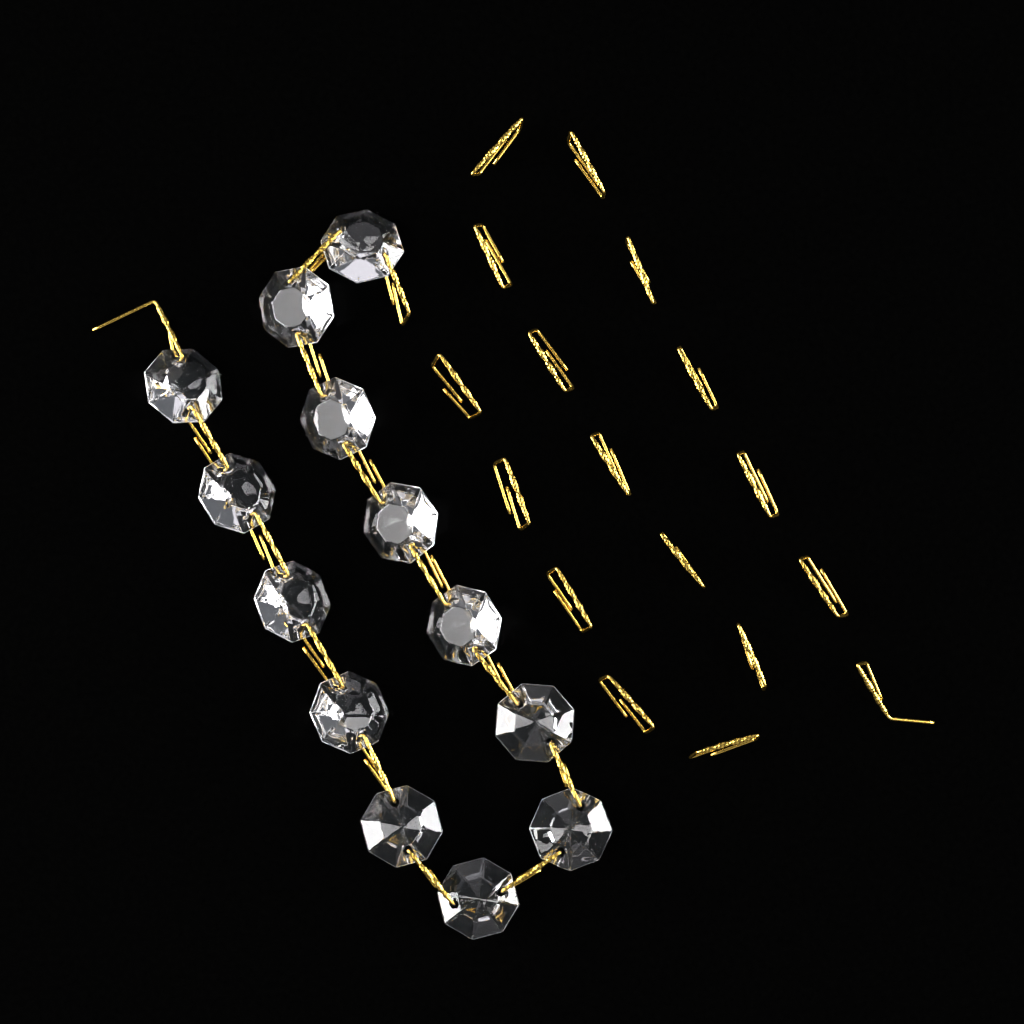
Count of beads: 13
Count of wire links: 31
